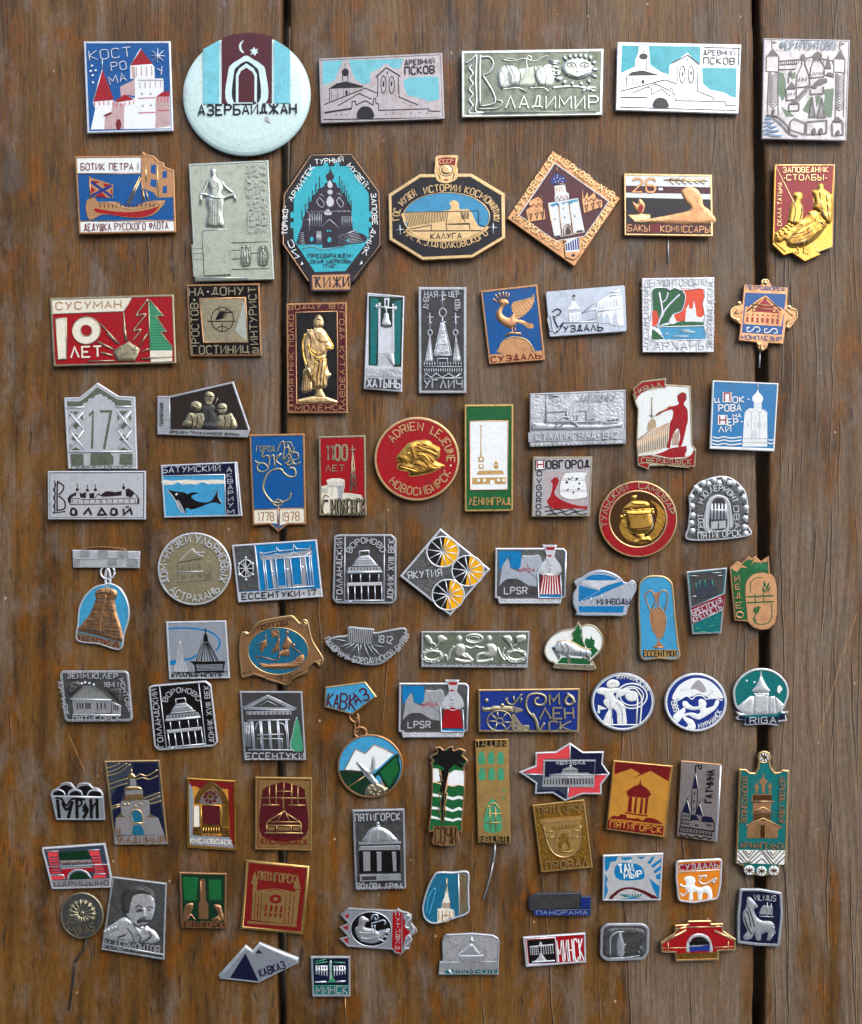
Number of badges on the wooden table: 89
